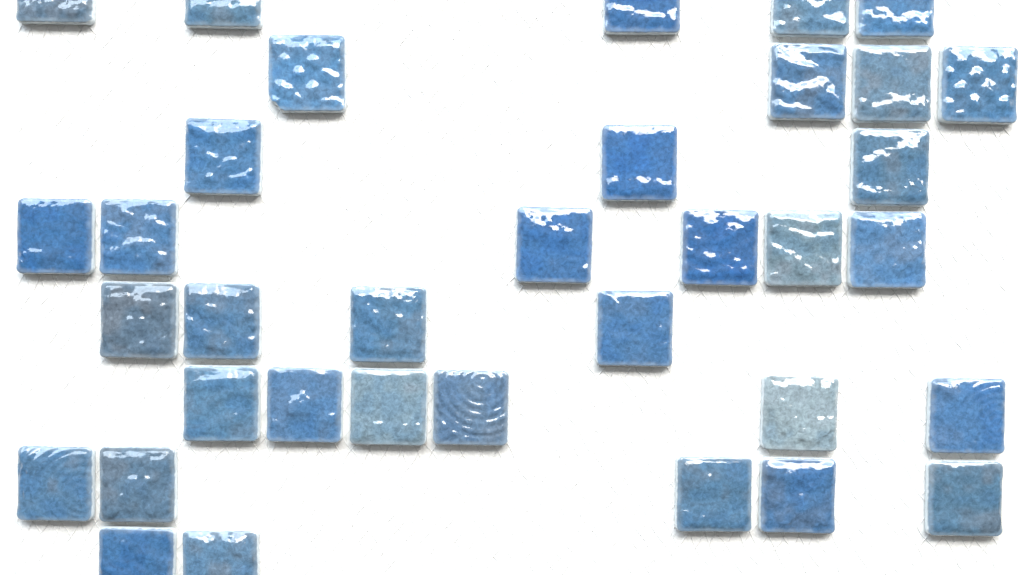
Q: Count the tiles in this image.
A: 35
